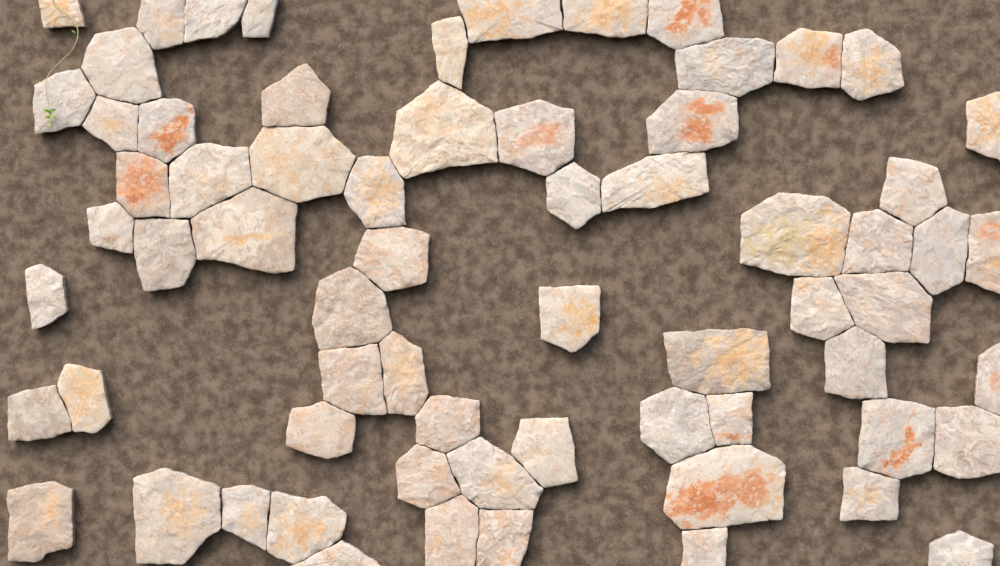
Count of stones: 67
